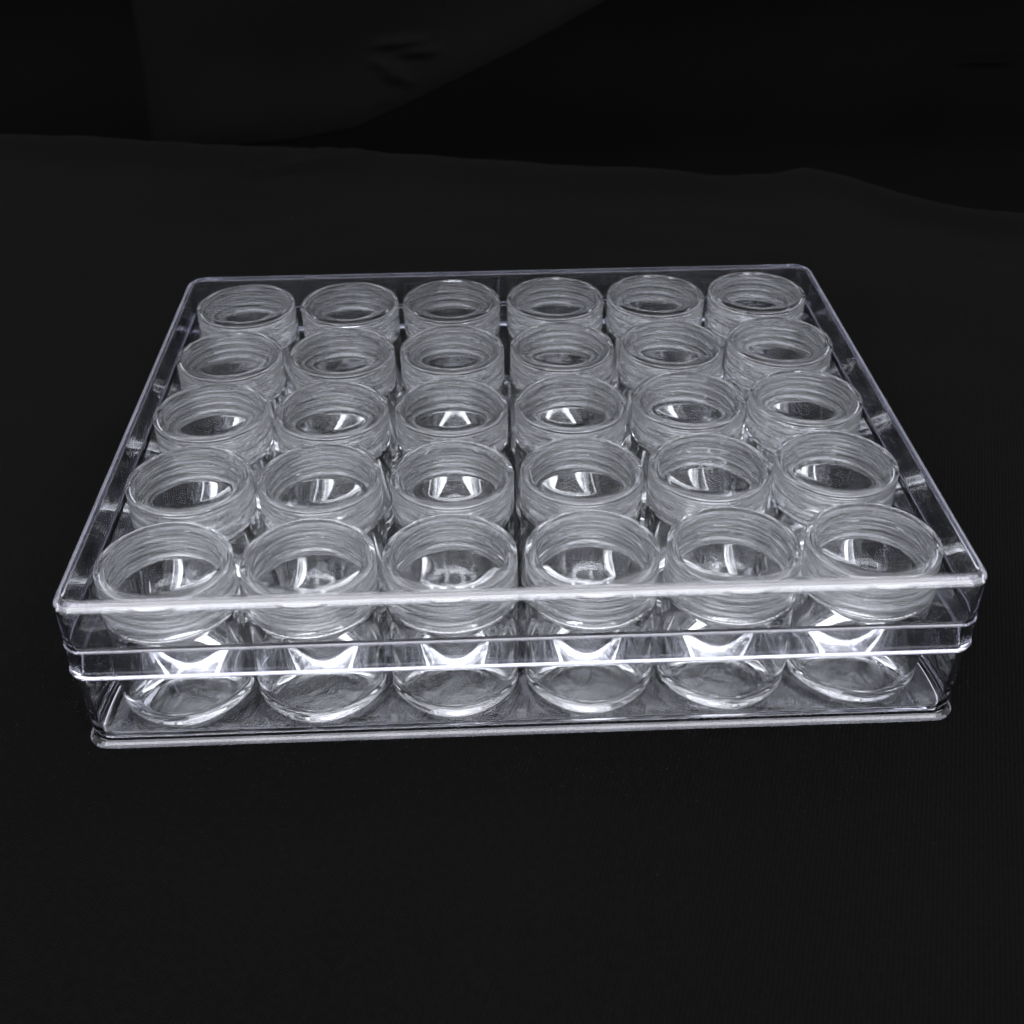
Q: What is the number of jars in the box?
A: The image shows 30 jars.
